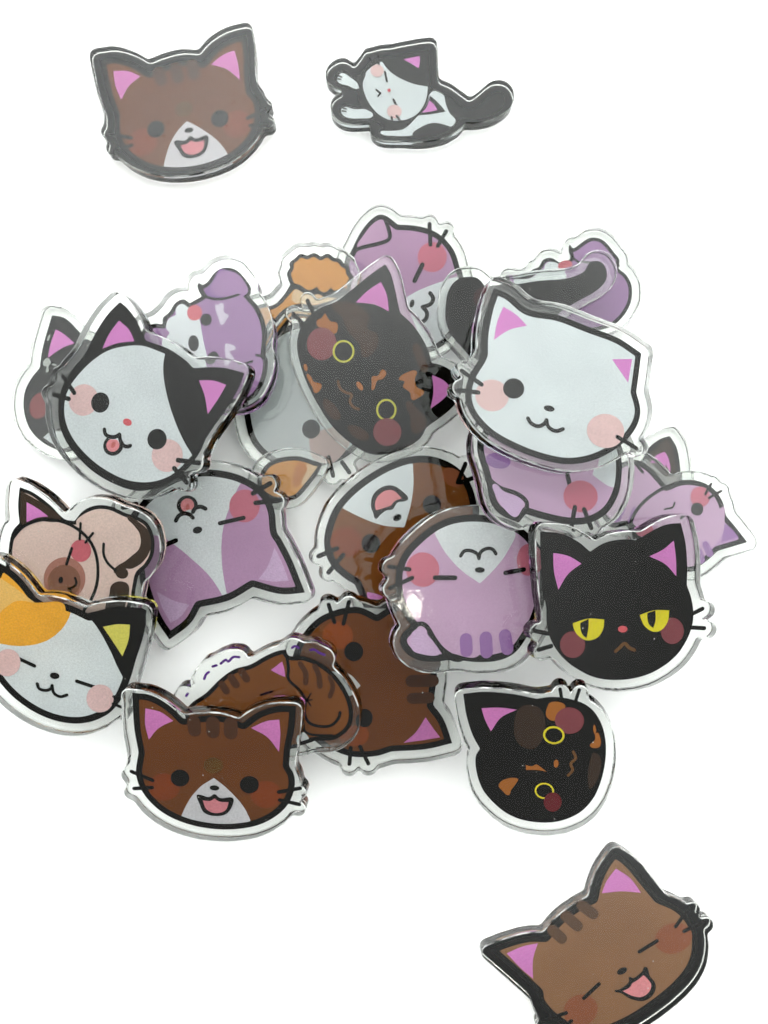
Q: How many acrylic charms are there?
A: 27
